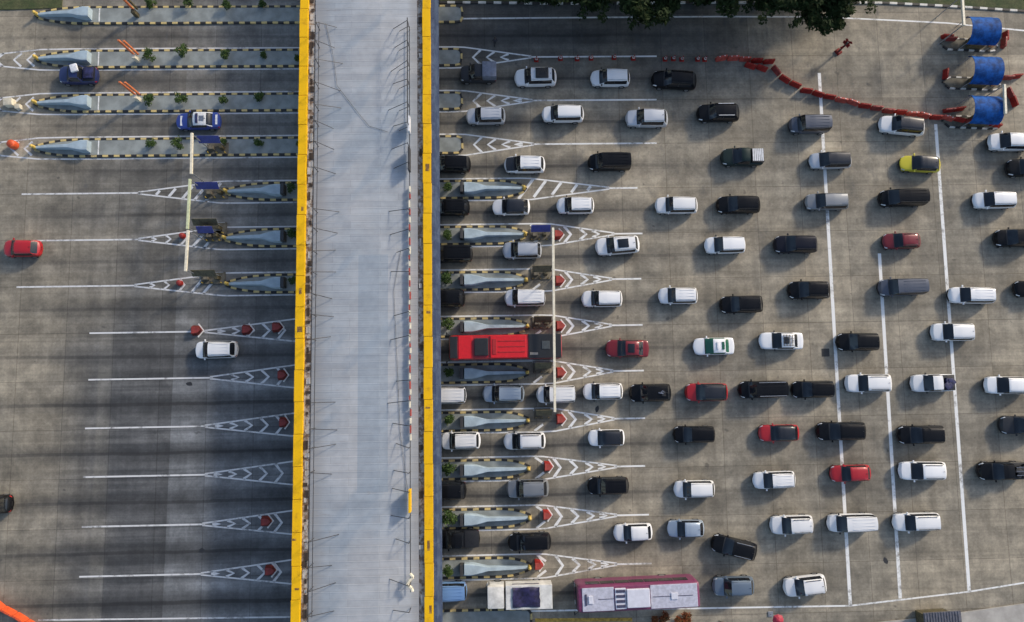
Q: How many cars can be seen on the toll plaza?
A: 90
